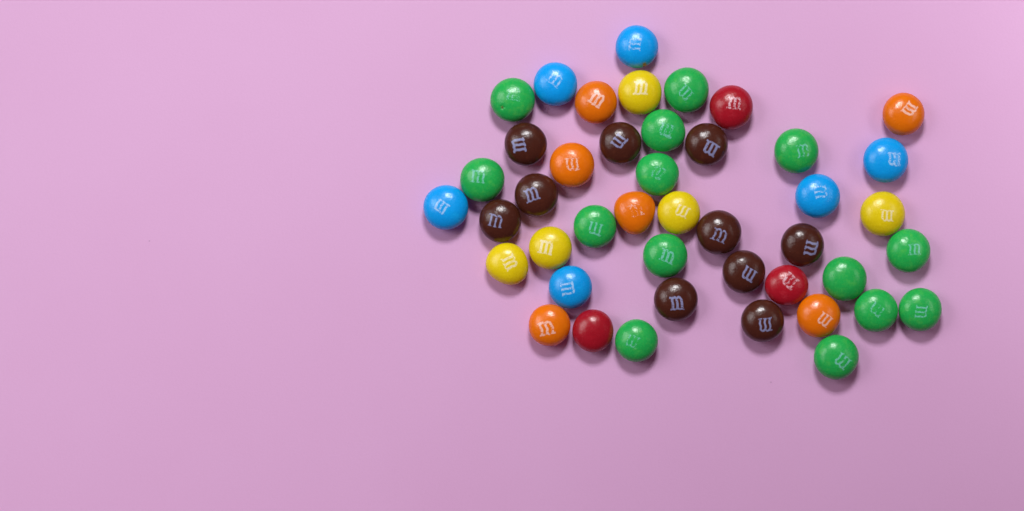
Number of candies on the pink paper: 44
